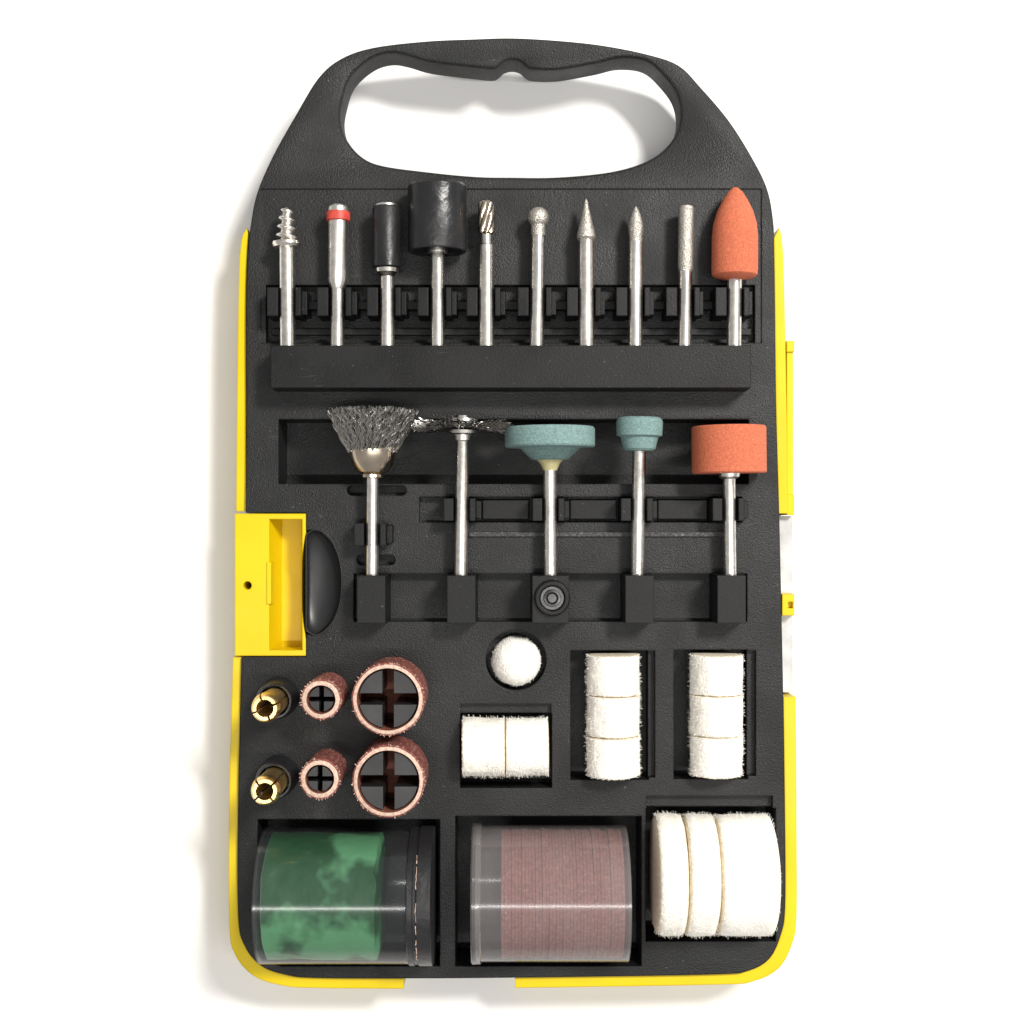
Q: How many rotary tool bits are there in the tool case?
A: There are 15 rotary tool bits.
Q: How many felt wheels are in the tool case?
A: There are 11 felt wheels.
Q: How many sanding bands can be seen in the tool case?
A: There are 4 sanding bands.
